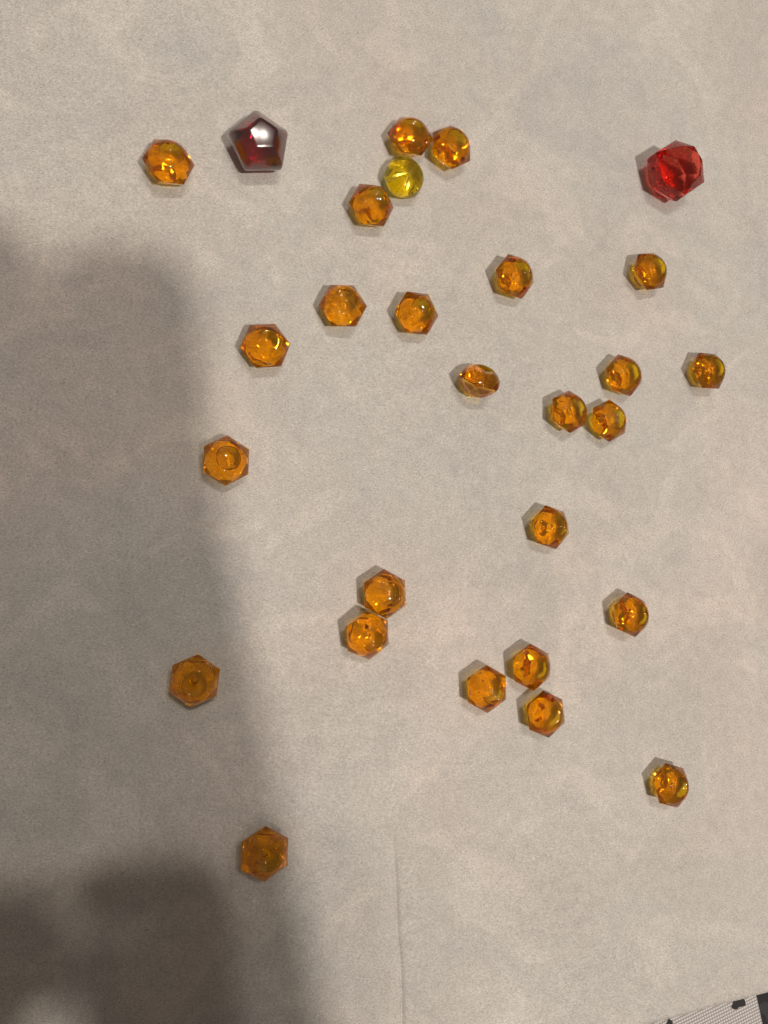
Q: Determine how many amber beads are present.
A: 25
